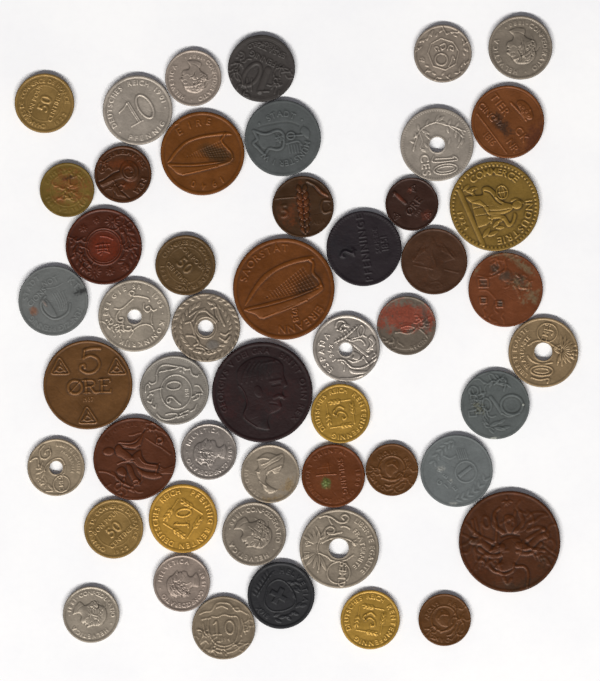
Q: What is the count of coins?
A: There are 50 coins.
